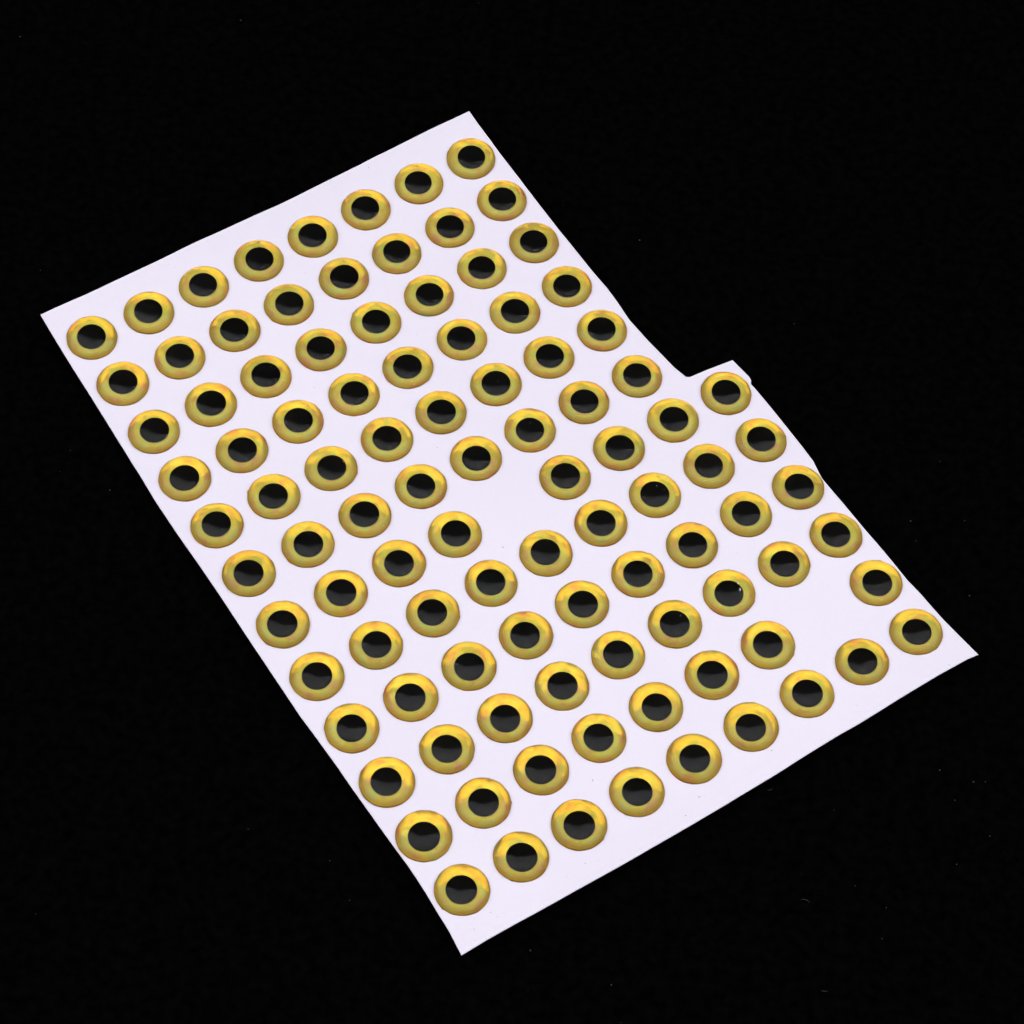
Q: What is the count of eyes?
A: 100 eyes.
